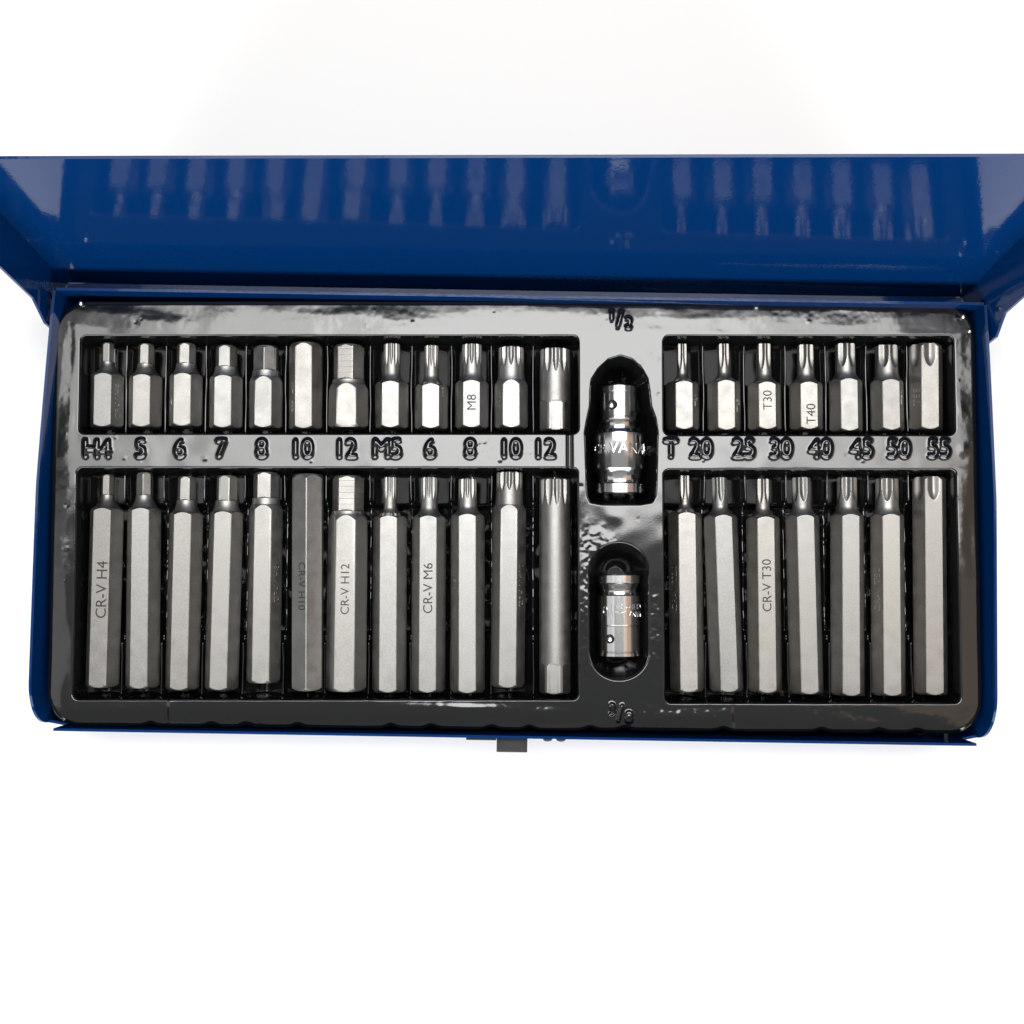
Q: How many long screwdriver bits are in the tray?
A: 19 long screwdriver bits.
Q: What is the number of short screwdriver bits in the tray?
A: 19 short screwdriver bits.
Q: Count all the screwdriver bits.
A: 38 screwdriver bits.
